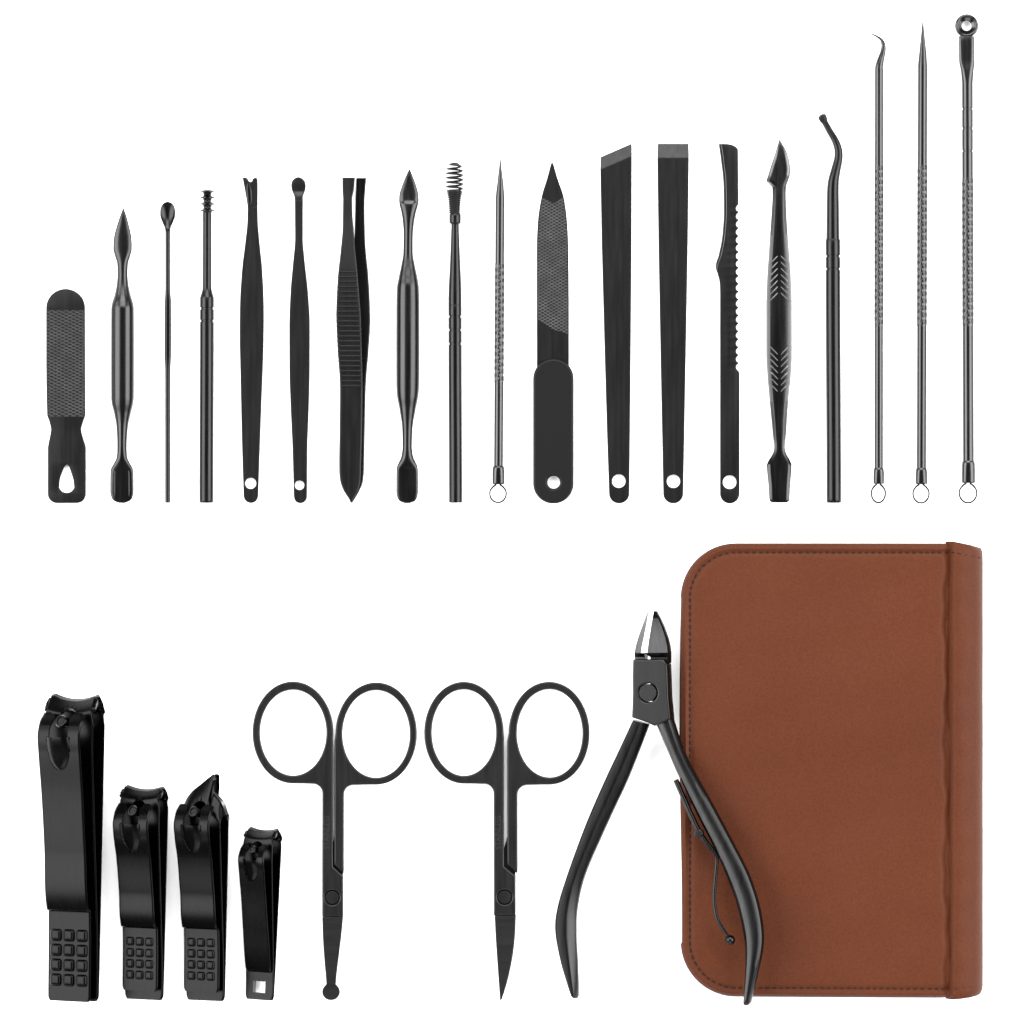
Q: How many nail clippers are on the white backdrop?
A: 4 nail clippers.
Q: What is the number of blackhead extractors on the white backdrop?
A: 4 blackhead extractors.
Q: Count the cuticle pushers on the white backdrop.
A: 3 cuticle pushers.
